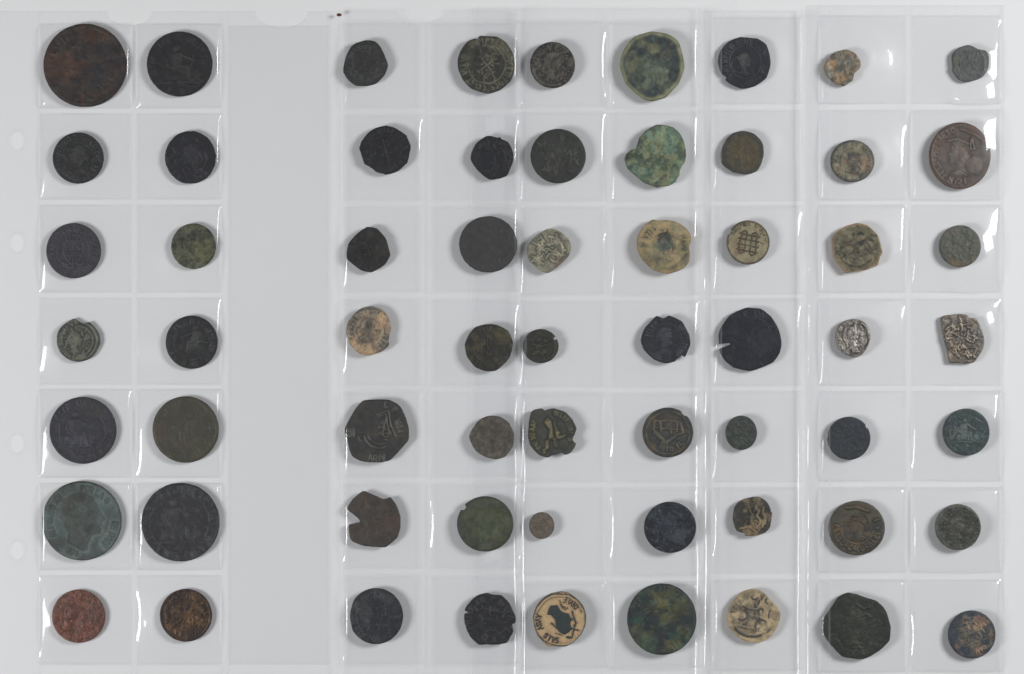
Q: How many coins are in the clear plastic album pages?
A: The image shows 63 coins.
